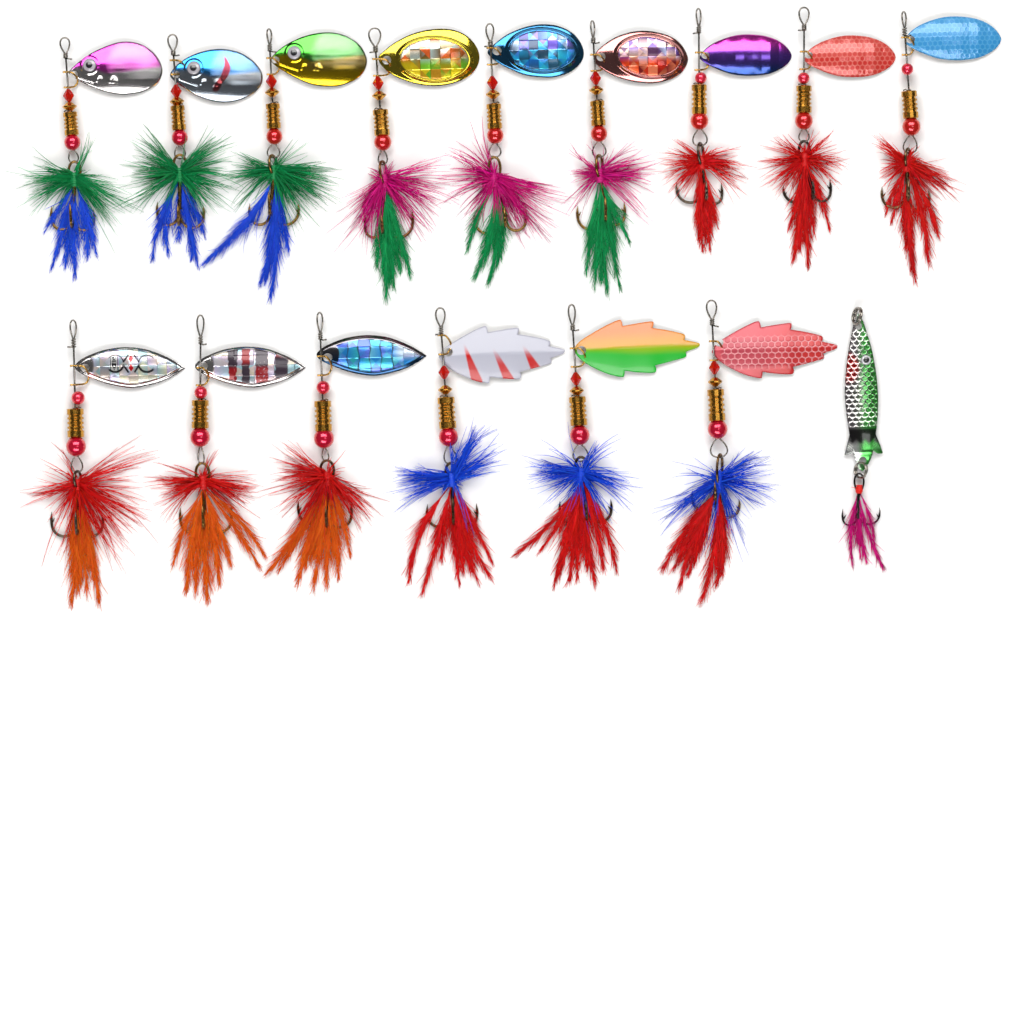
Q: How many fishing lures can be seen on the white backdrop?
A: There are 16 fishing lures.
